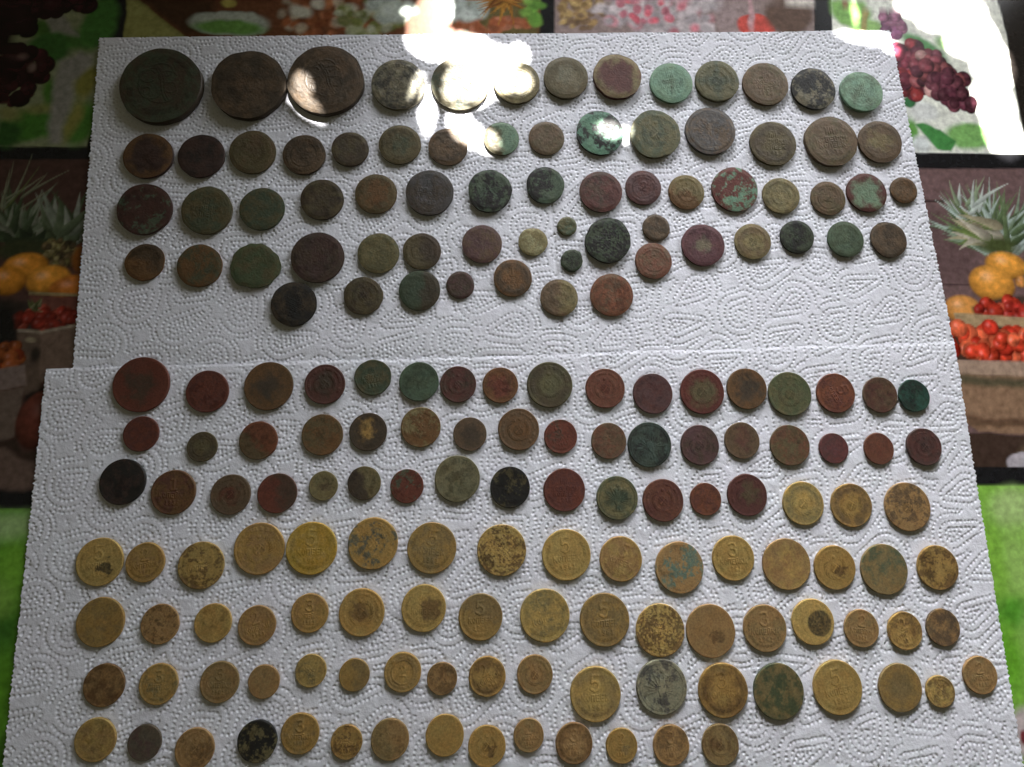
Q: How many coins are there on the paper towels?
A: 185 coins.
